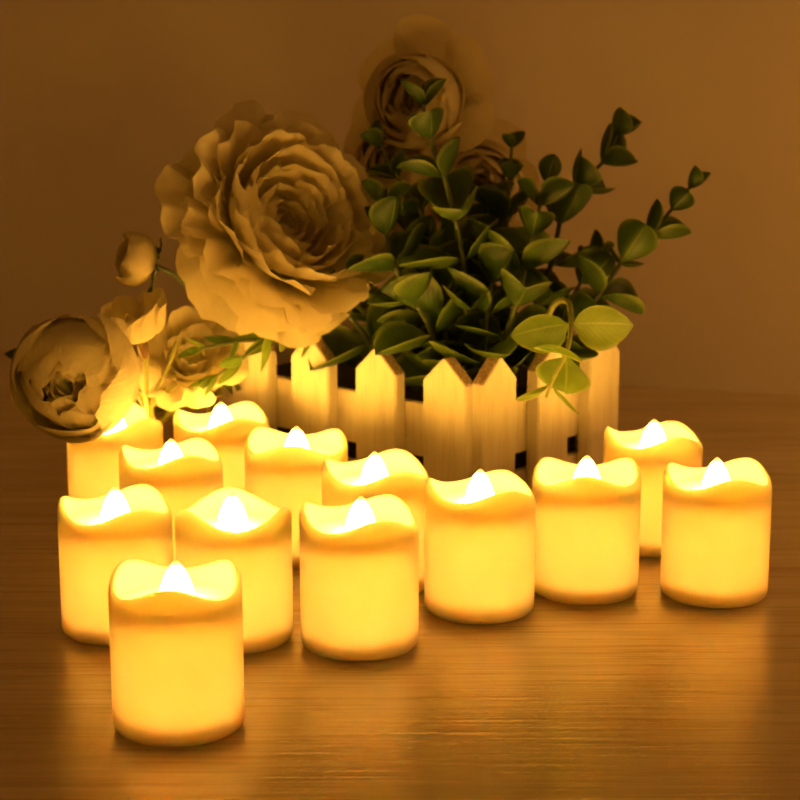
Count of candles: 13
